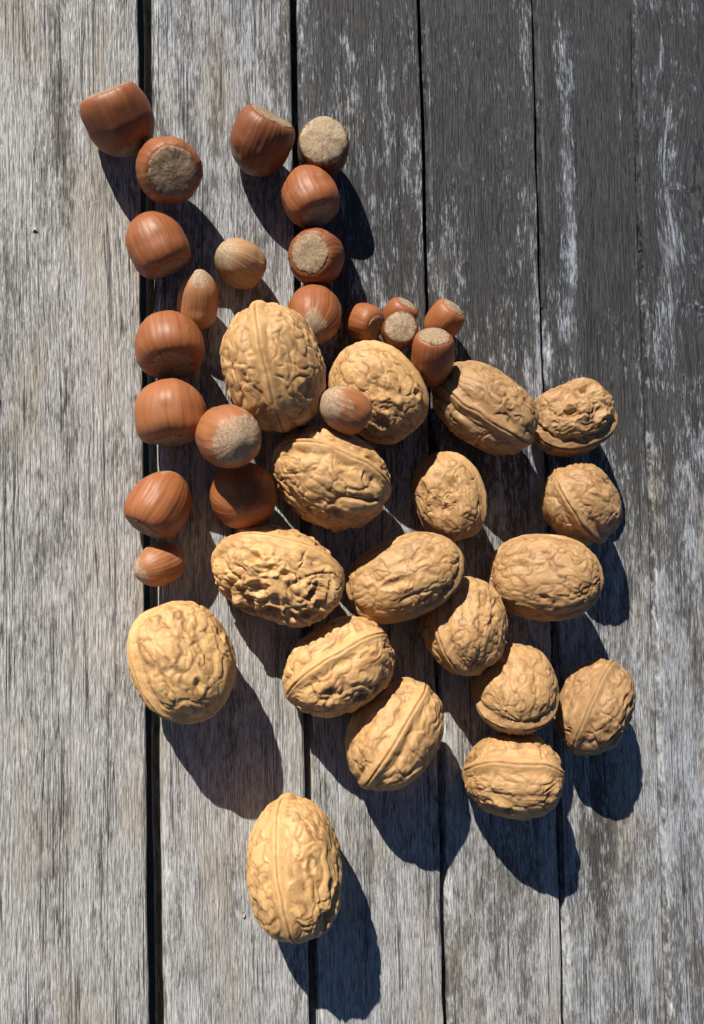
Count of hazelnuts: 22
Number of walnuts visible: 18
